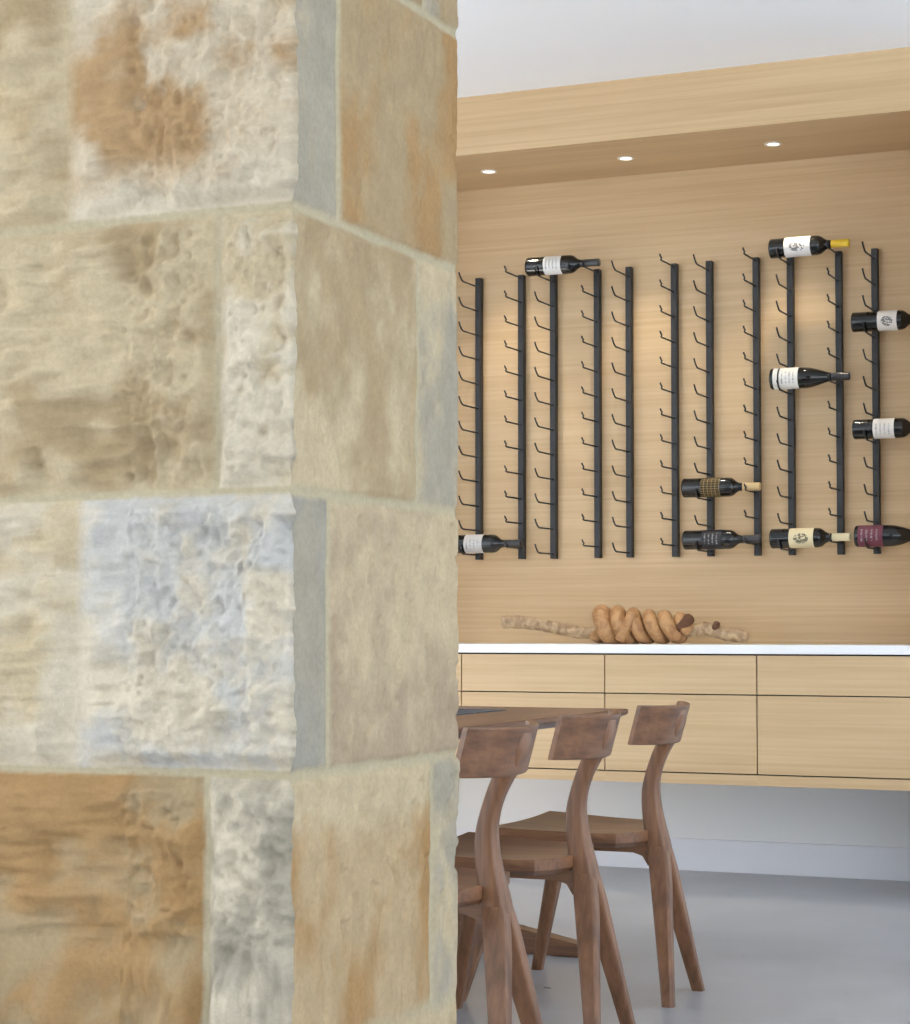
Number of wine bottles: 10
